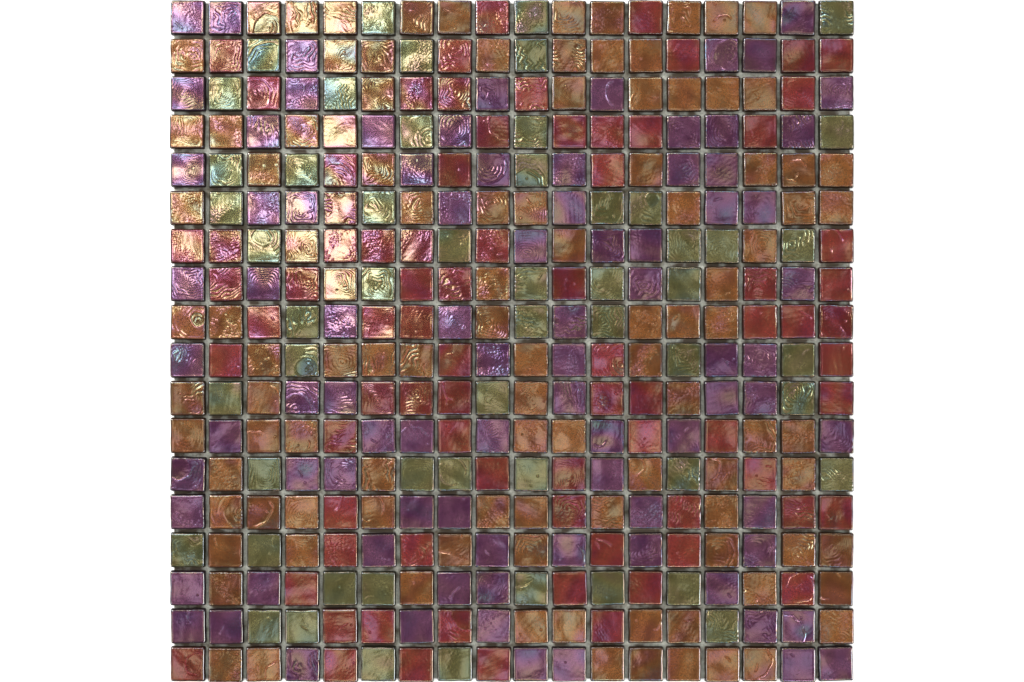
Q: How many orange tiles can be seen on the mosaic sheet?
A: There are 105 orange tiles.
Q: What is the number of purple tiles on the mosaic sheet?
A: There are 86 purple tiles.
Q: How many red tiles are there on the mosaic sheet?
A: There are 79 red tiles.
